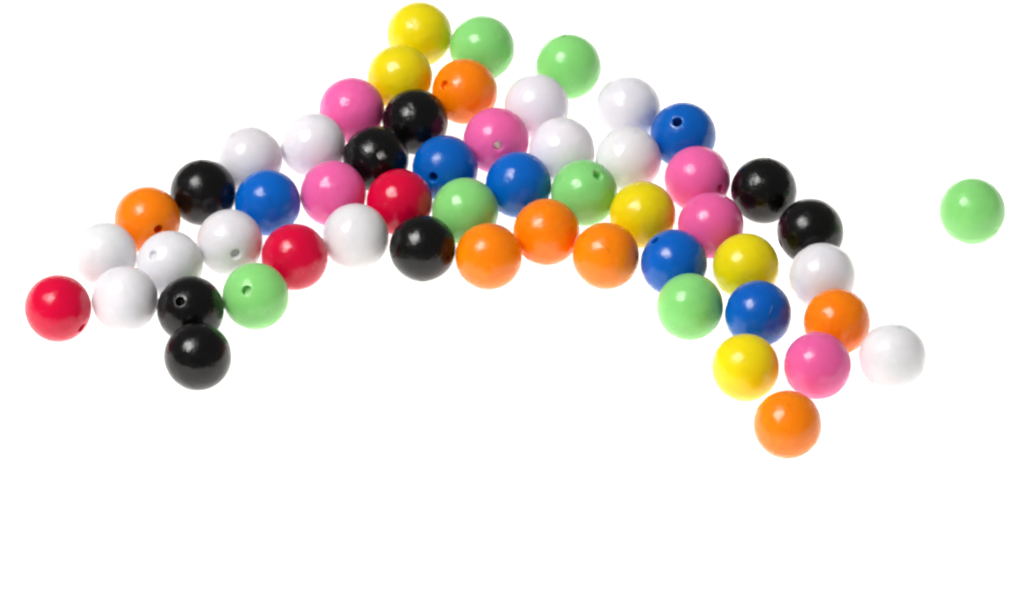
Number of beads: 55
